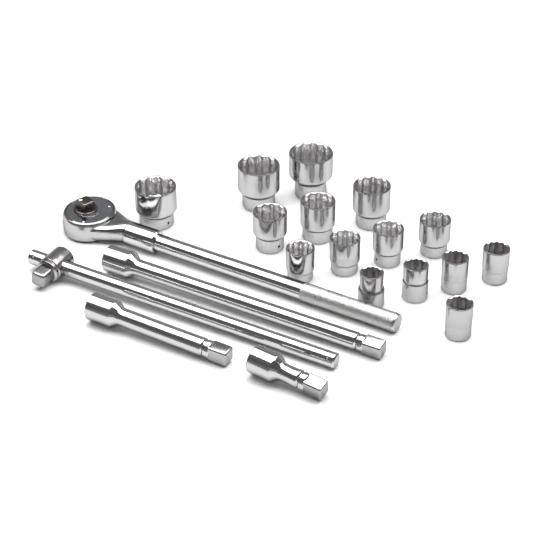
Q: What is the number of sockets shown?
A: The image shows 15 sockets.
